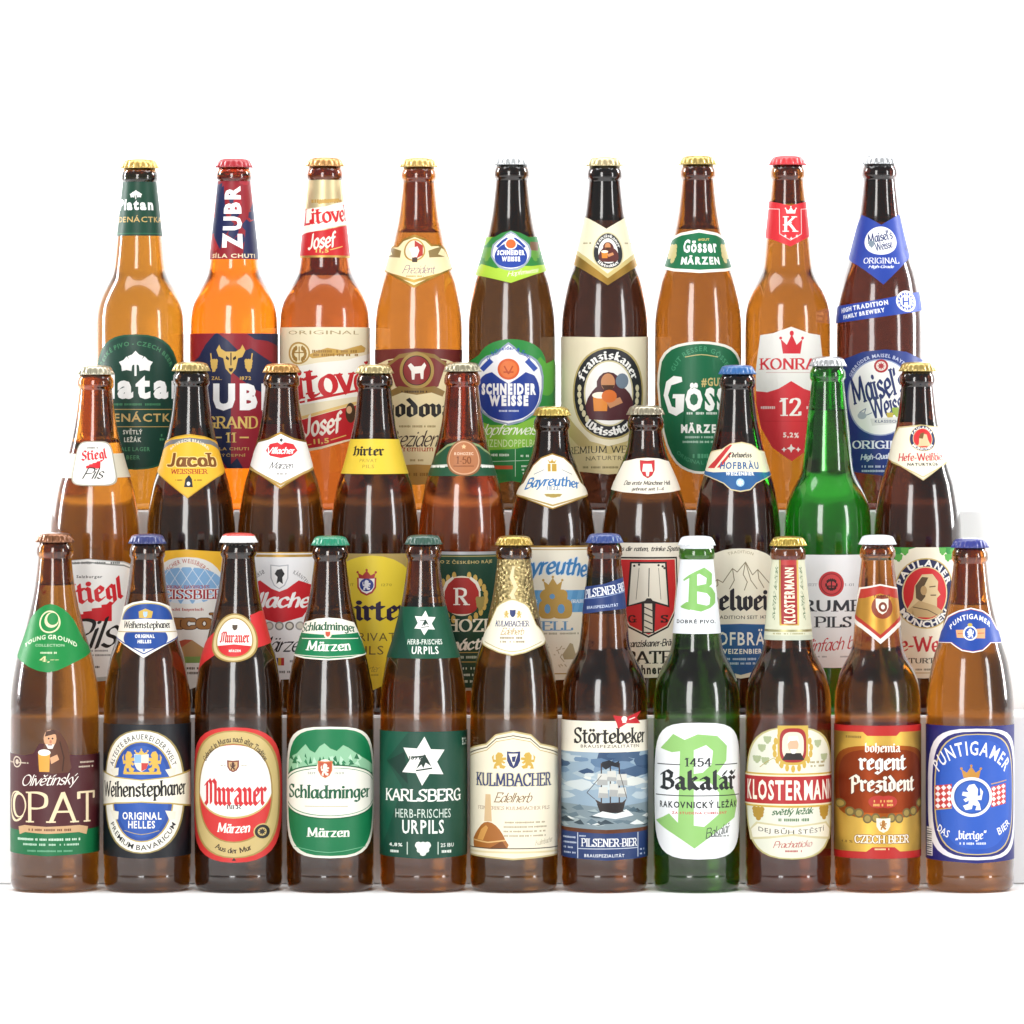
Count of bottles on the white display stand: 30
